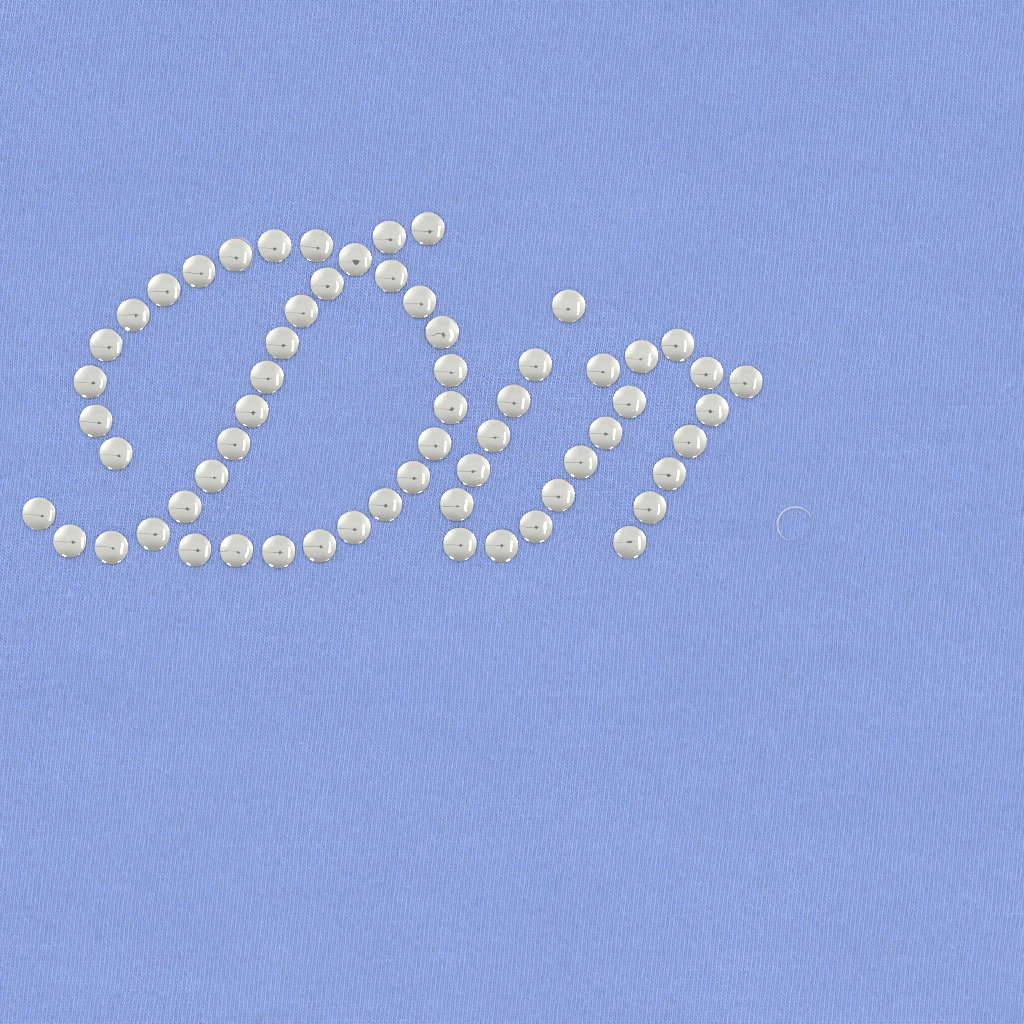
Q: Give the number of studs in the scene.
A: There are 61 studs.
